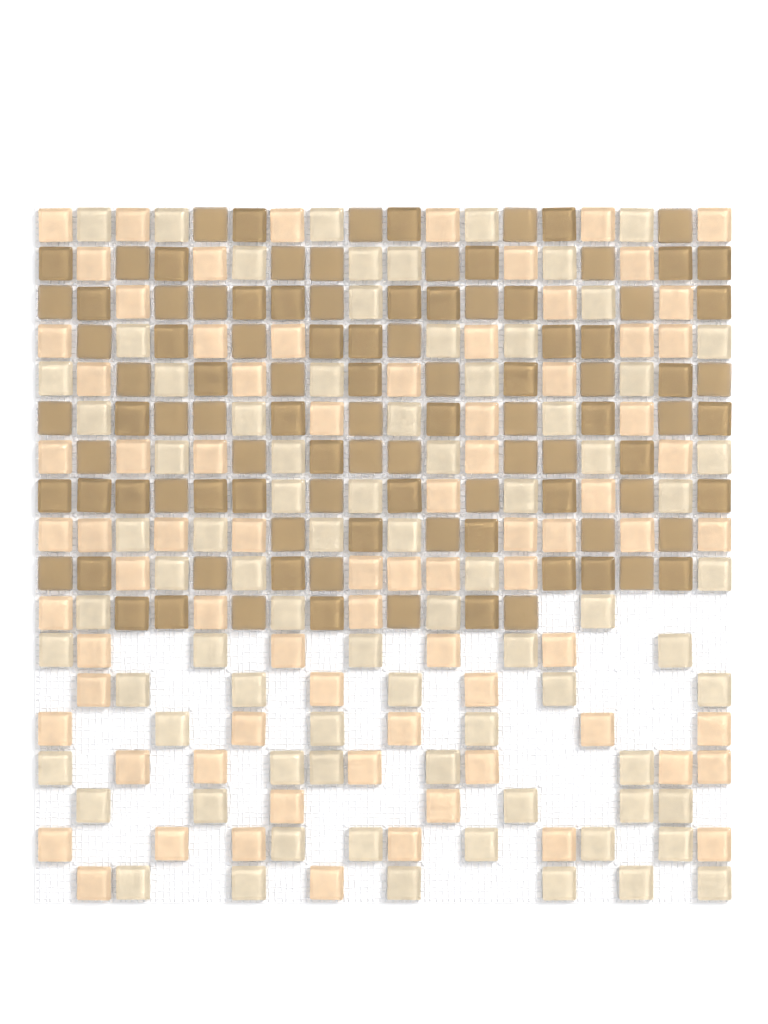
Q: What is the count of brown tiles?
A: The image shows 100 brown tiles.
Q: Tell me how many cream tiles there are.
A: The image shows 79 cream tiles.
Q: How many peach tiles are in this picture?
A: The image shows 77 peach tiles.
